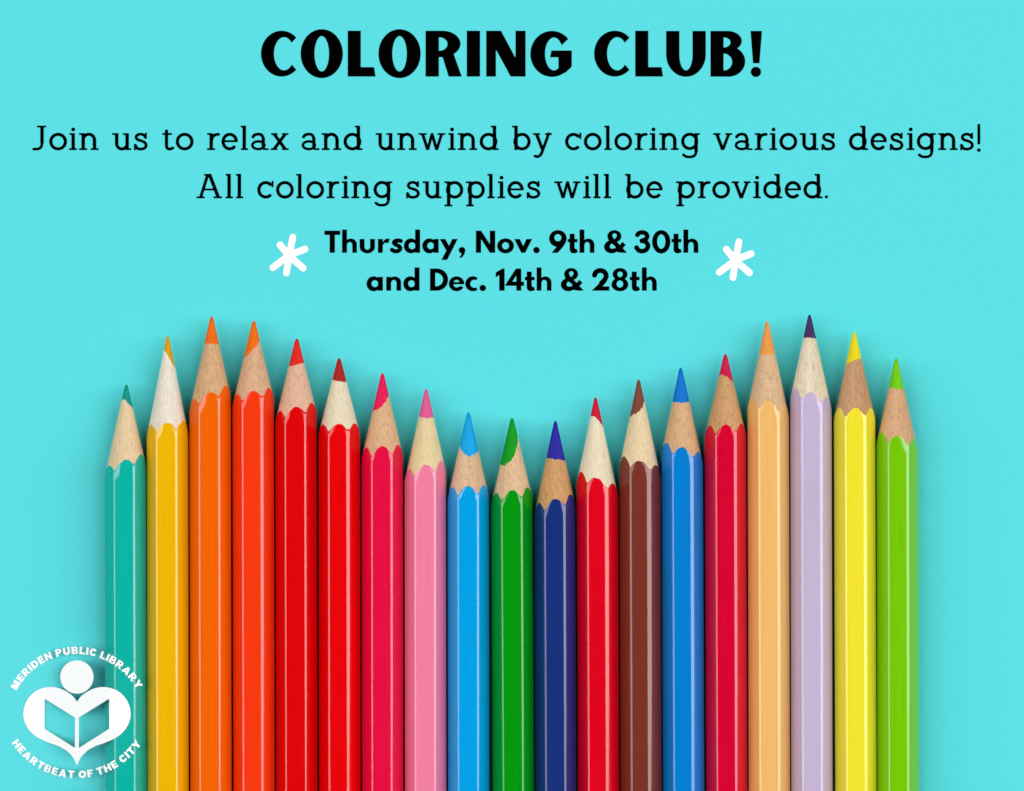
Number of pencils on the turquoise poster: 19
